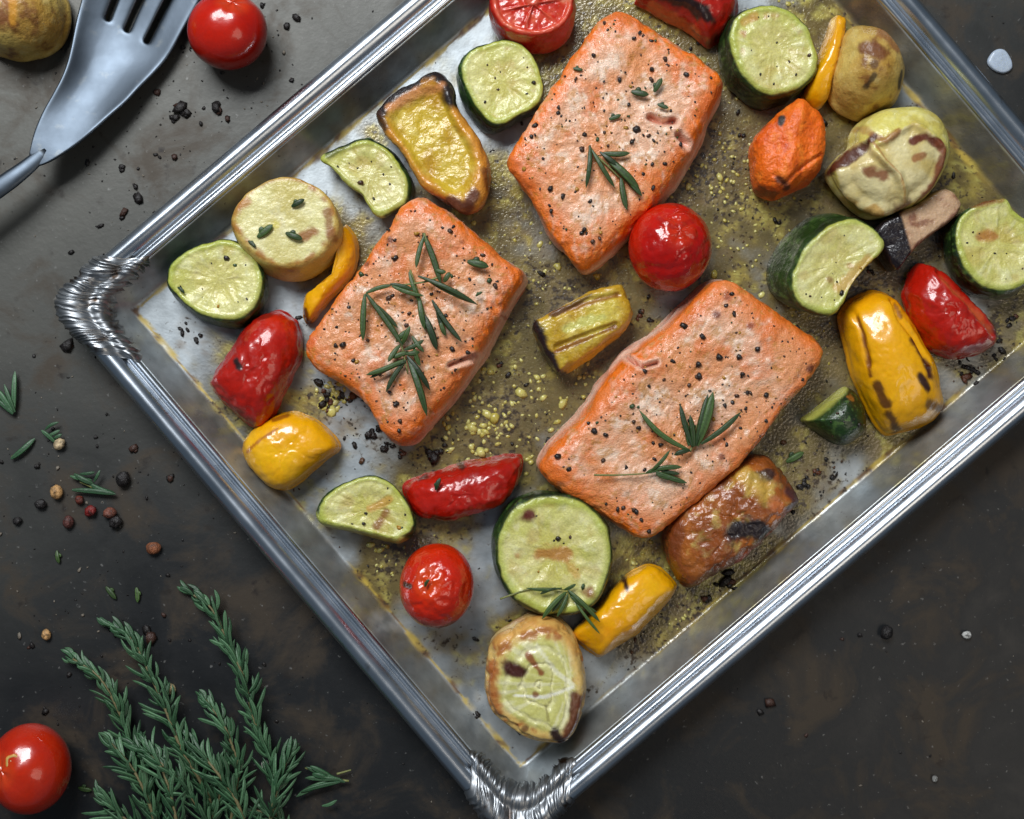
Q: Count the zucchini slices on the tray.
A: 9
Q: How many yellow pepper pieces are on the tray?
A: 5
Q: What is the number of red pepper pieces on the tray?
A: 4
